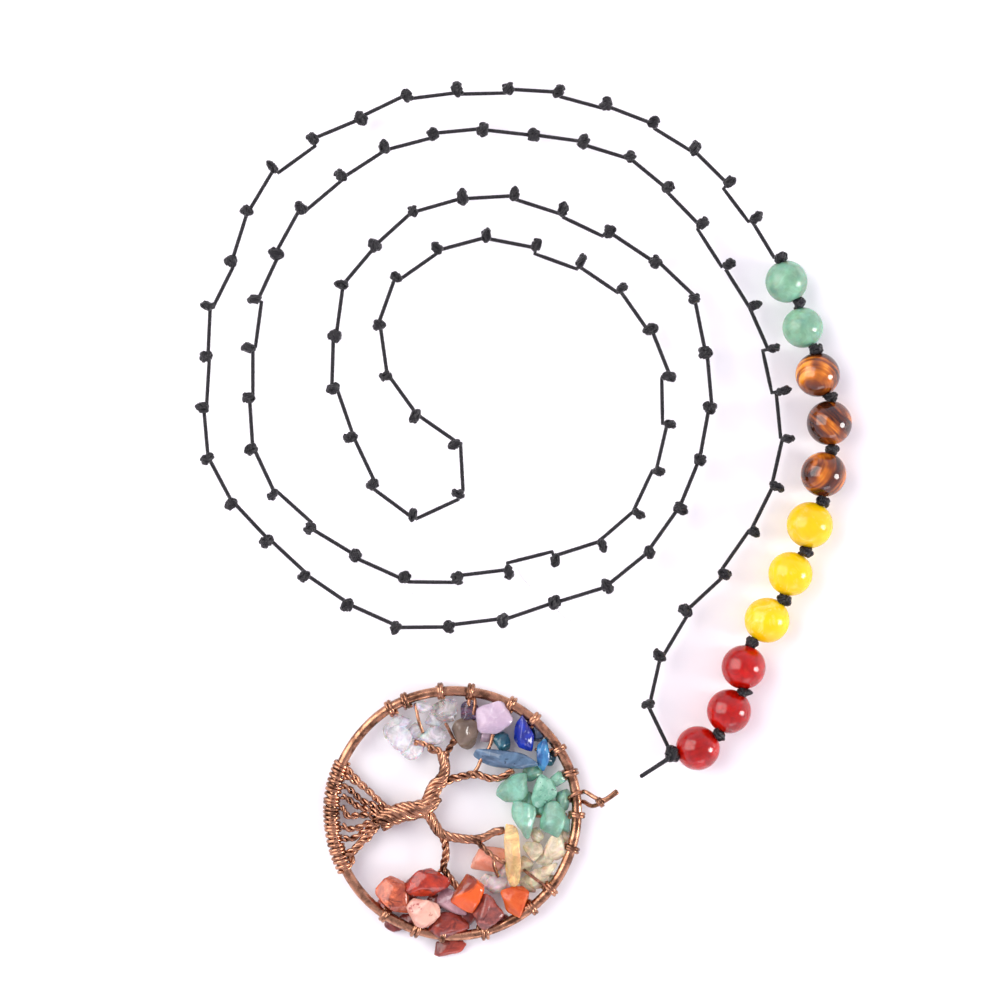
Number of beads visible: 11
